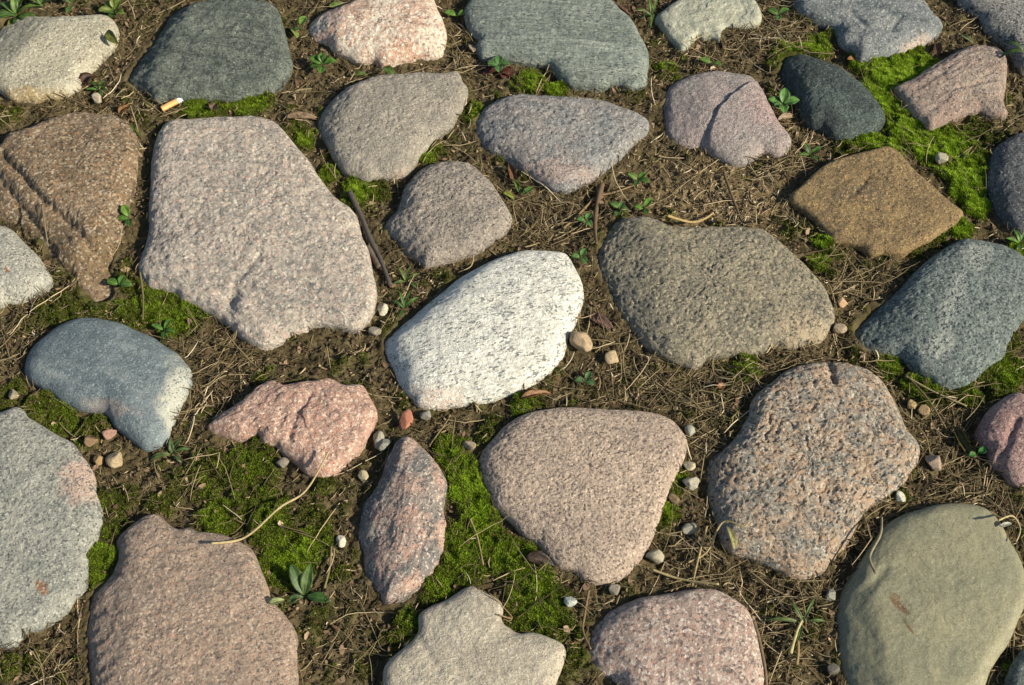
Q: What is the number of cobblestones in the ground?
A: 33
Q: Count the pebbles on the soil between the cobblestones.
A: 35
